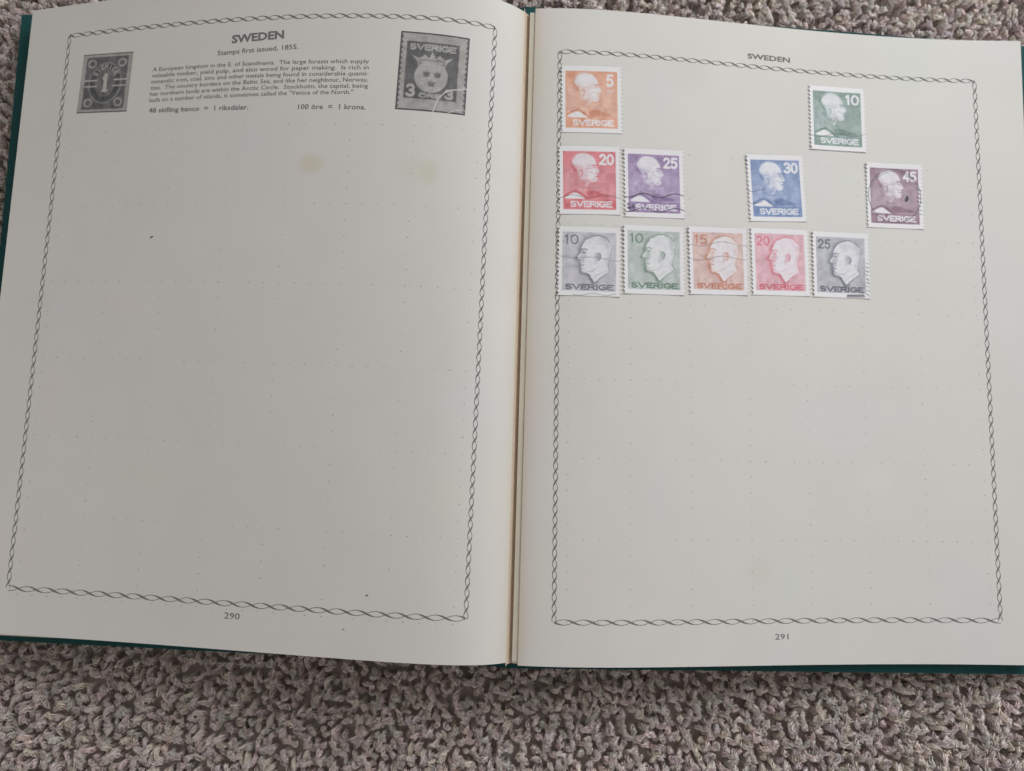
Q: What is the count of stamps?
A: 11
